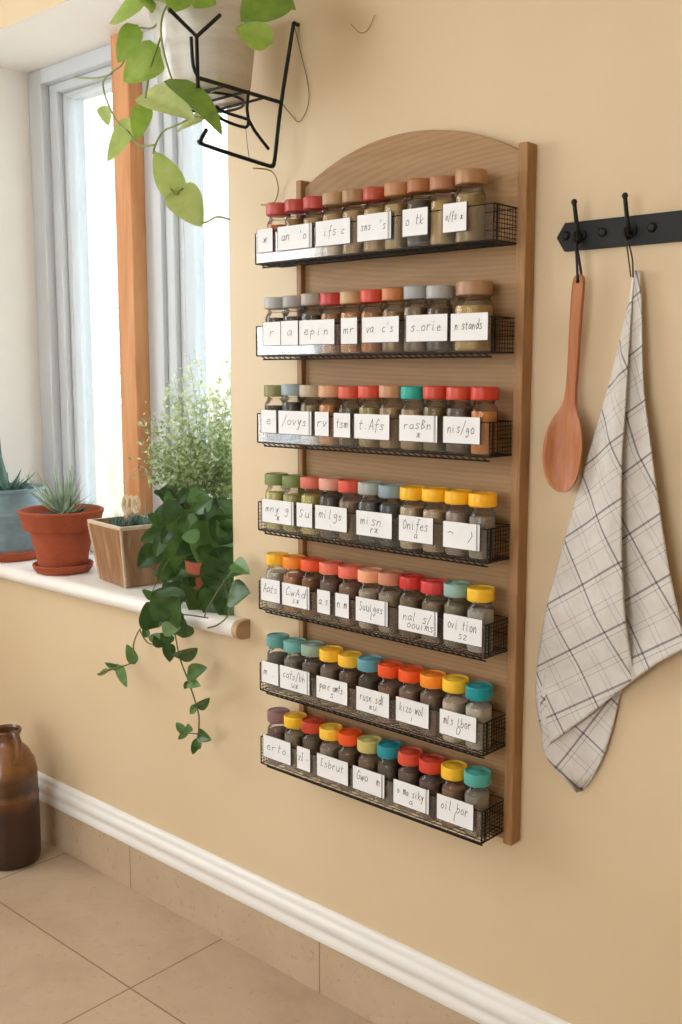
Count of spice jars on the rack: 75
